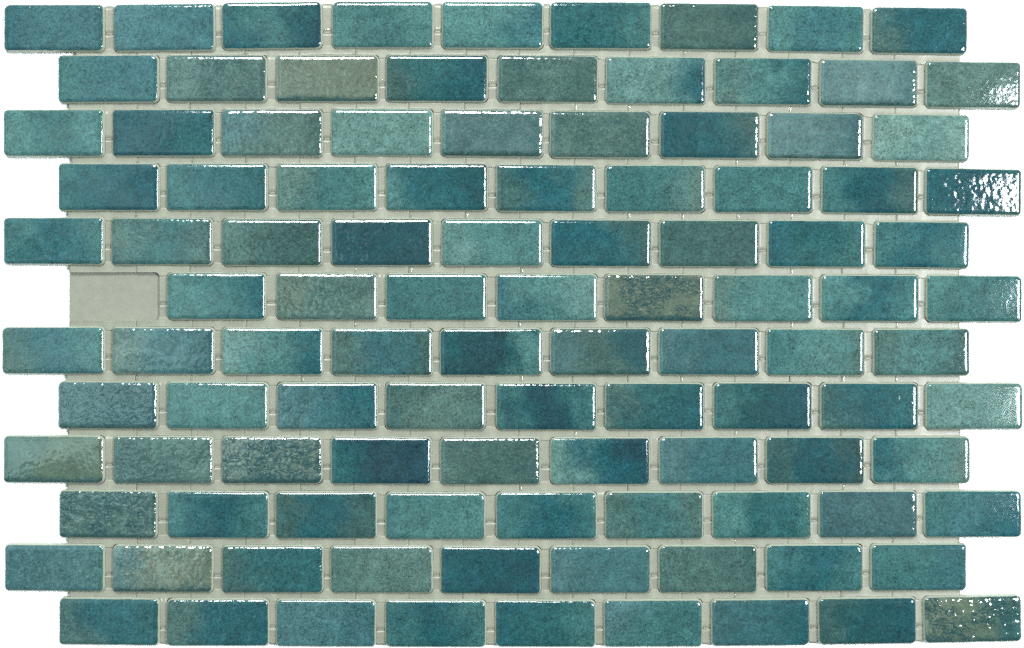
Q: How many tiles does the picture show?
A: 107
